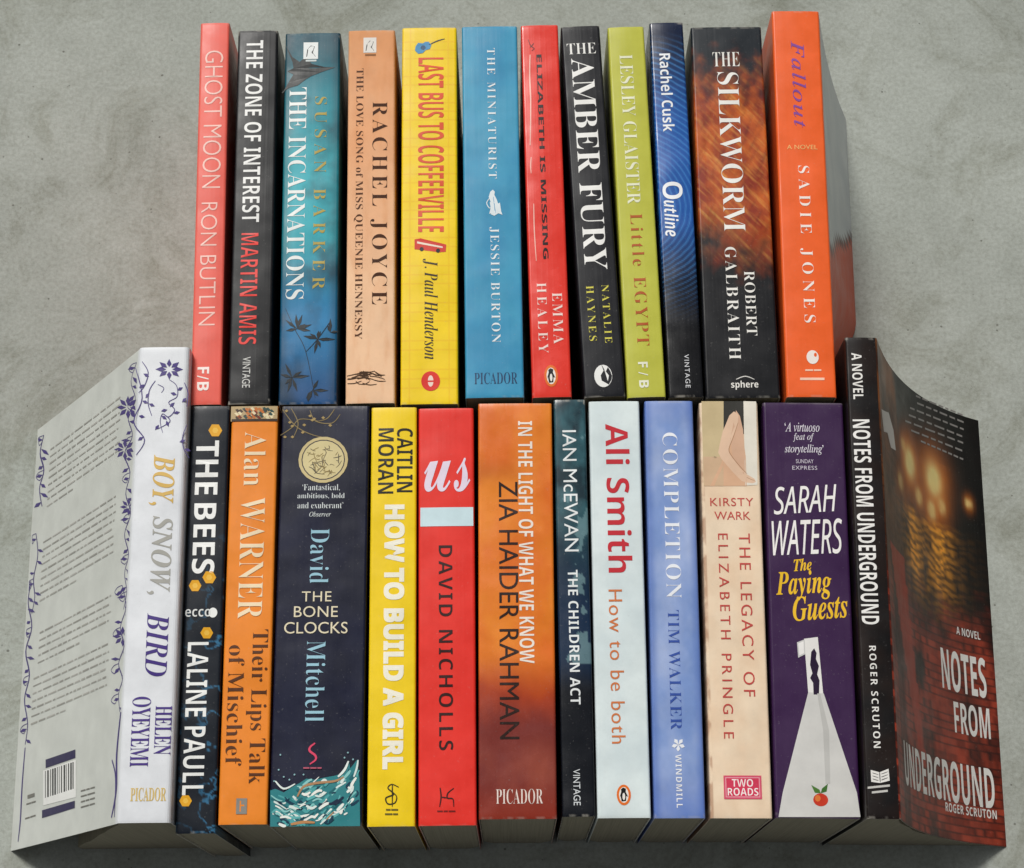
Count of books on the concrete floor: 25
